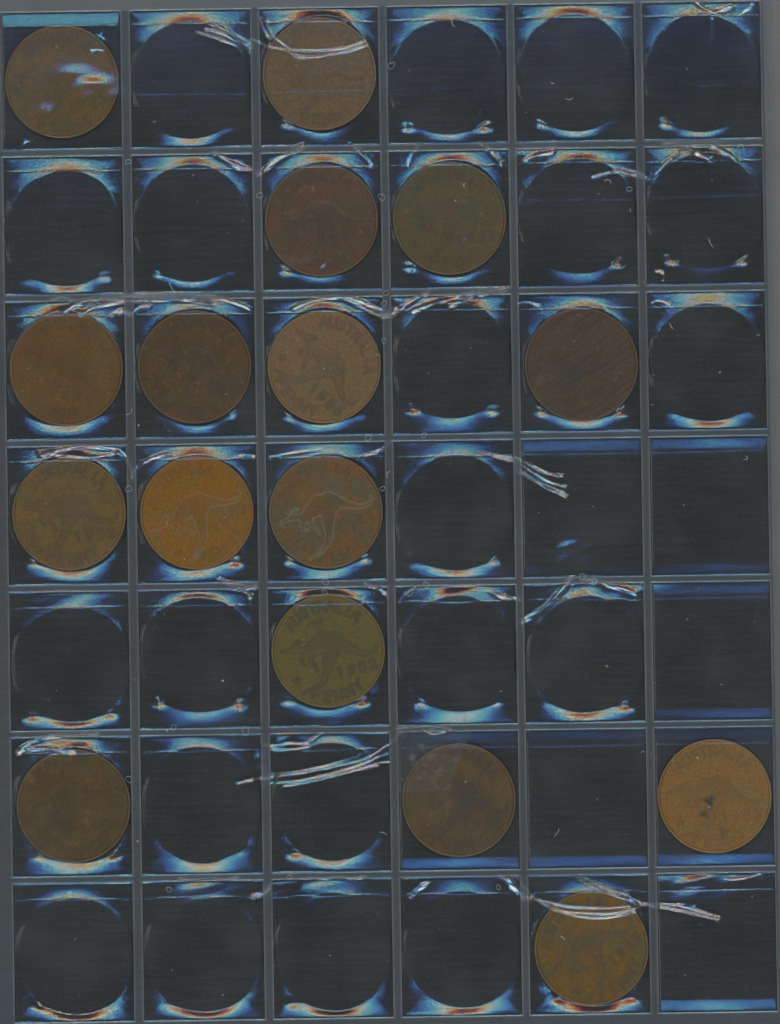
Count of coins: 16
